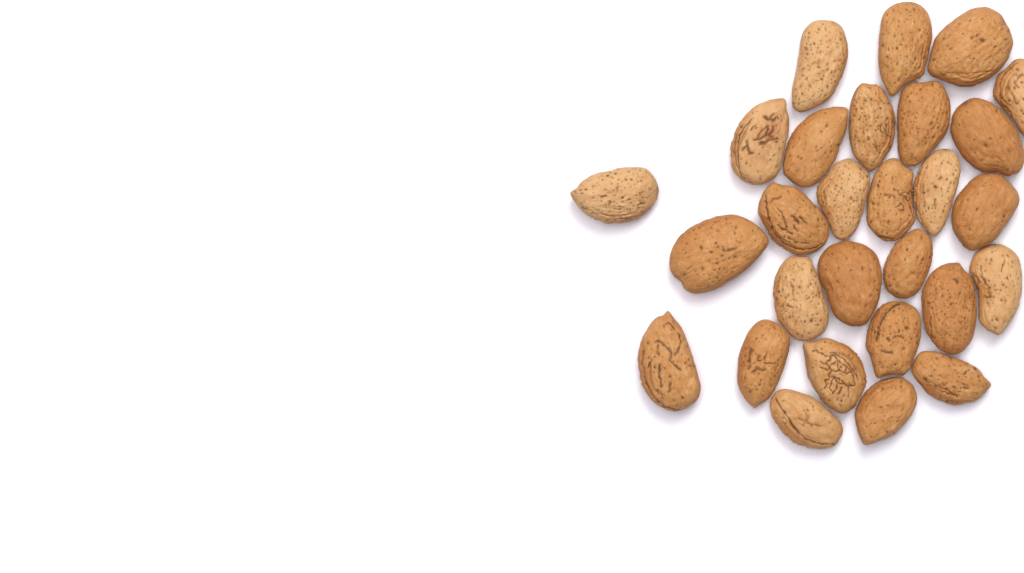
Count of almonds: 28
